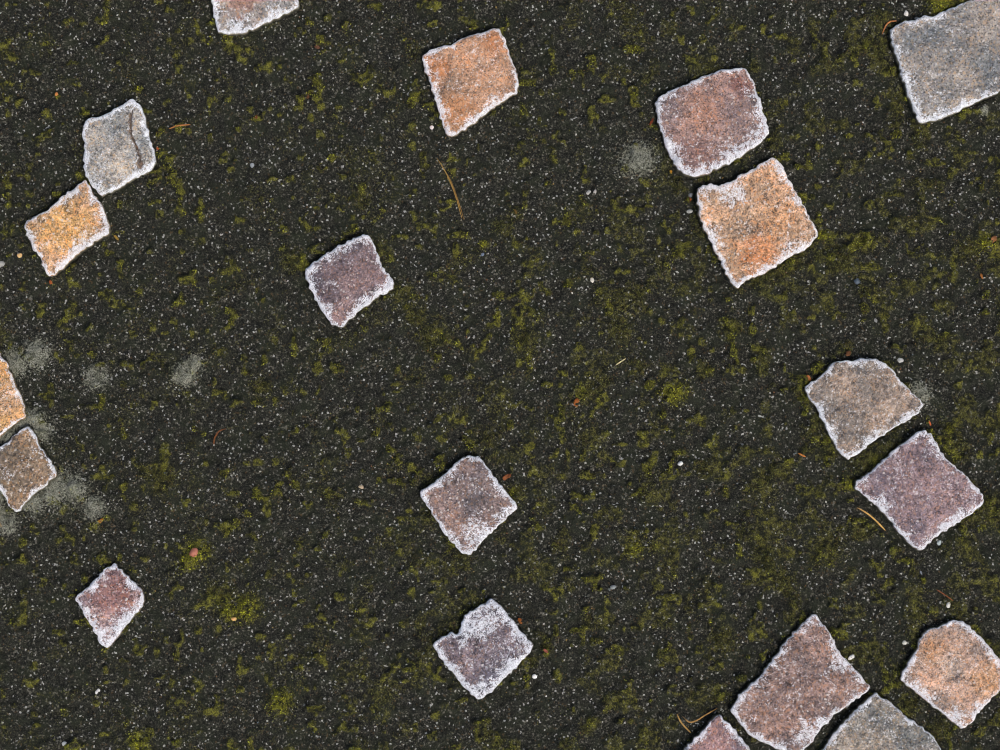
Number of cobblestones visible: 19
